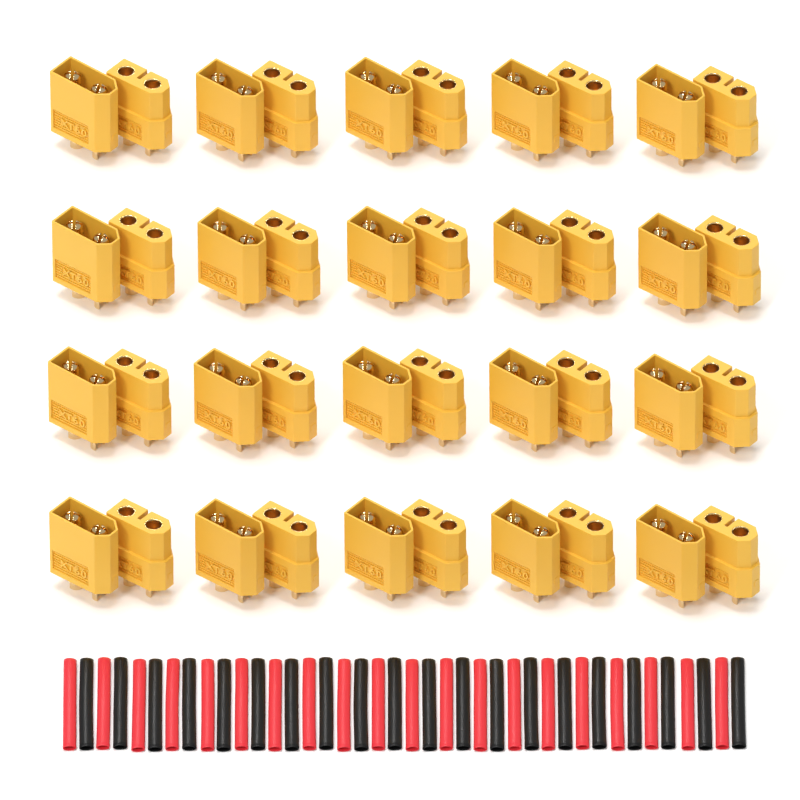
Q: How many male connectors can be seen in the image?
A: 20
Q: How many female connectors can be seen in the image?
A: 20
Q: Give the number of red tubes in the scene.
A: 20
